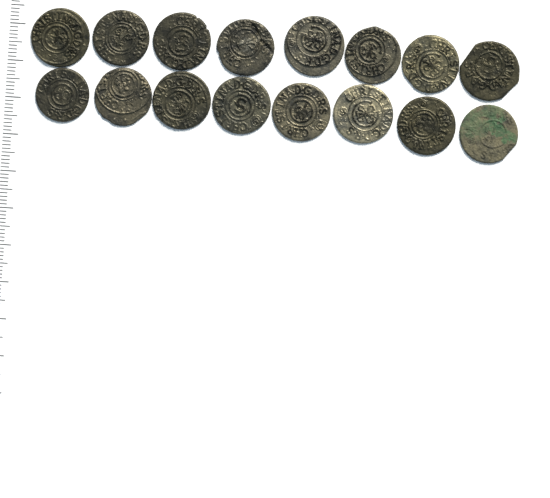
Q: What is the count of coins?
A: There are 16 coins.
